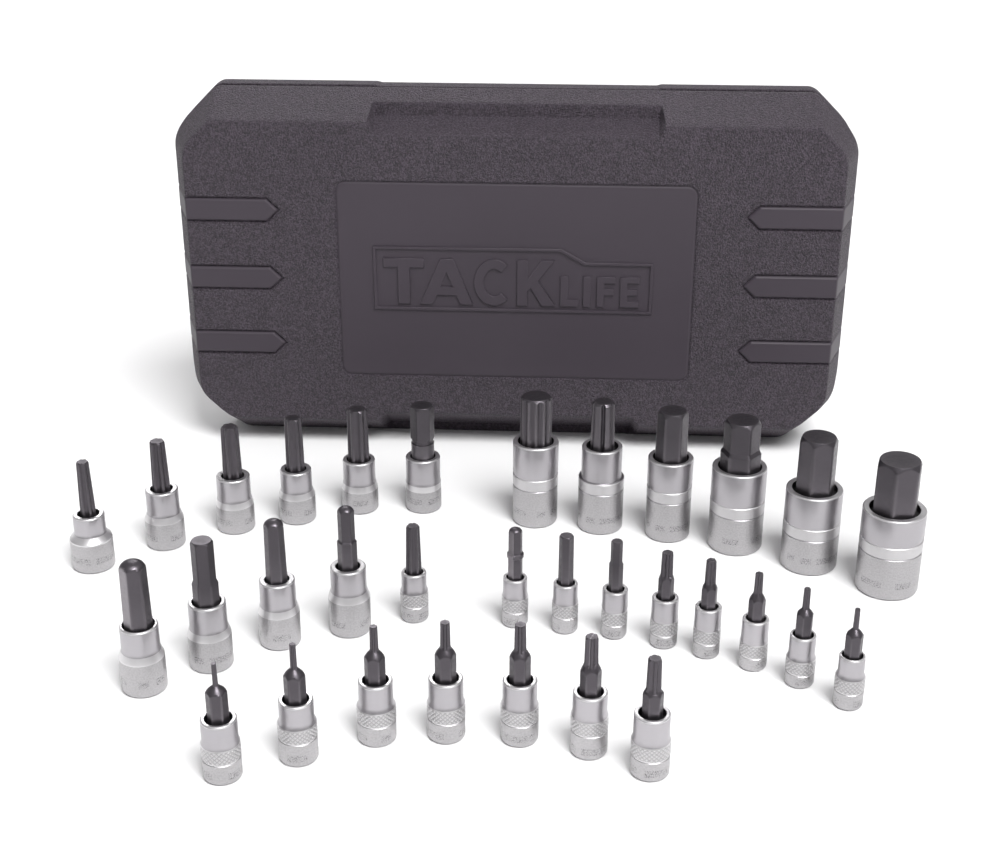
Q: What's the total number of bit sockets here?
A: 32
